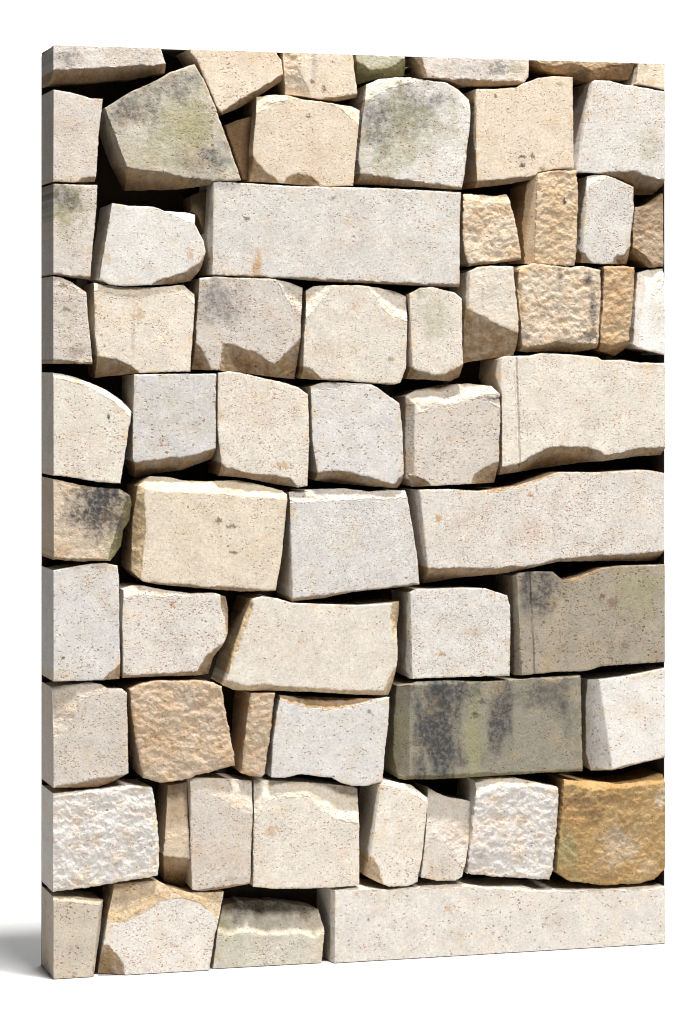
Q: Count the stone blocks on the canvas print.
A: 64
